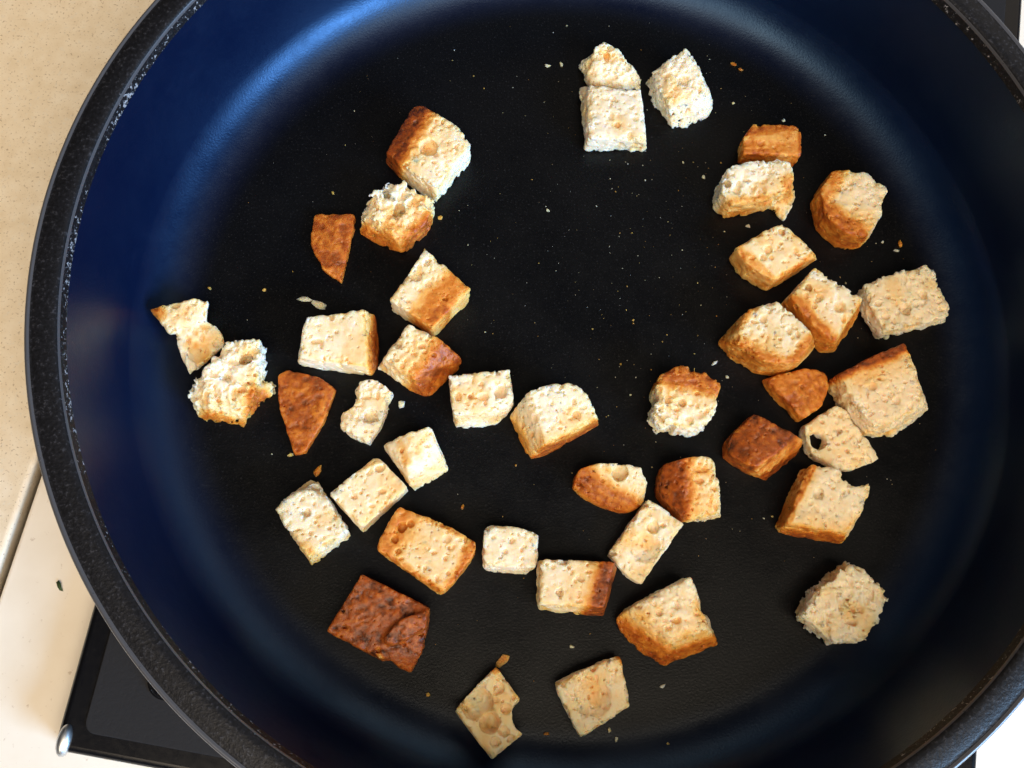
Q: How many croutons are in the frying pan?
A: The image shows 42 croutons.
